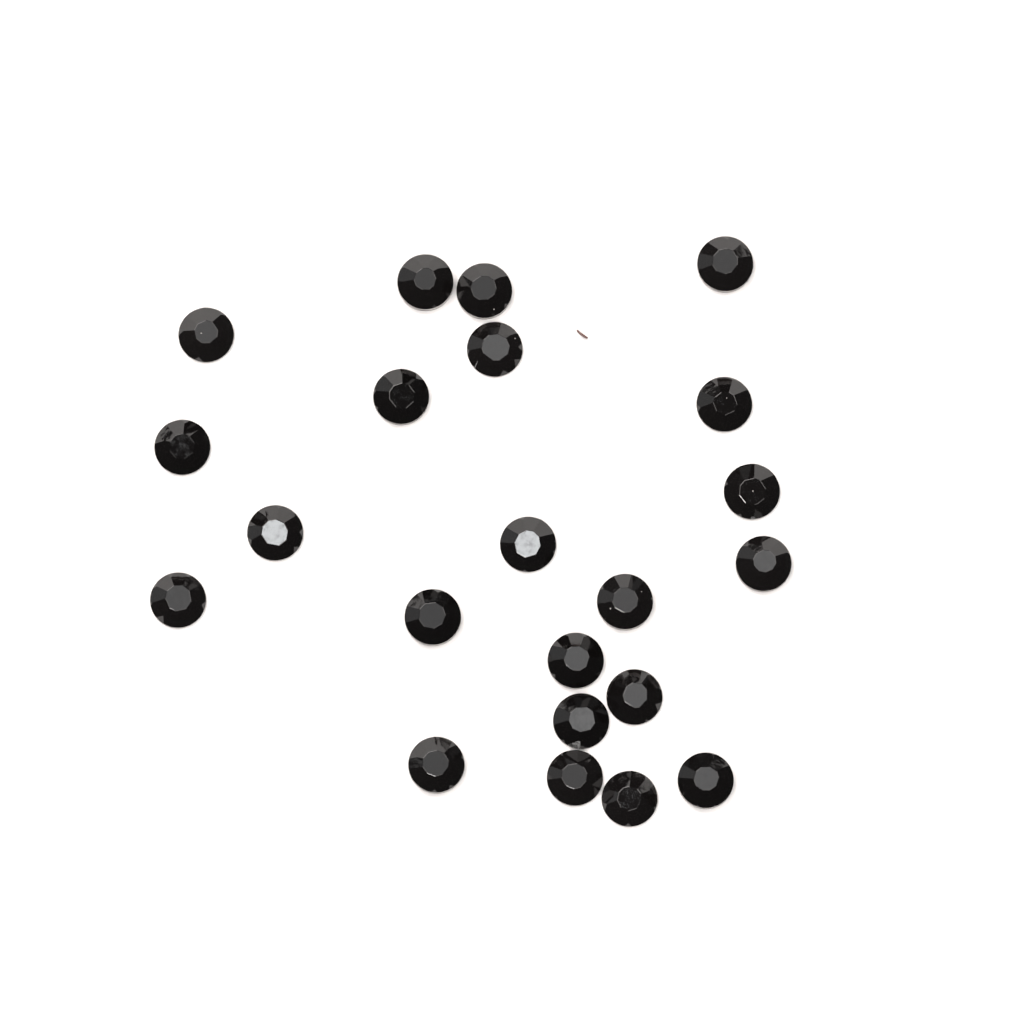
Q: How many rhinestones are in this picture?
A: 22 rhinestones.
